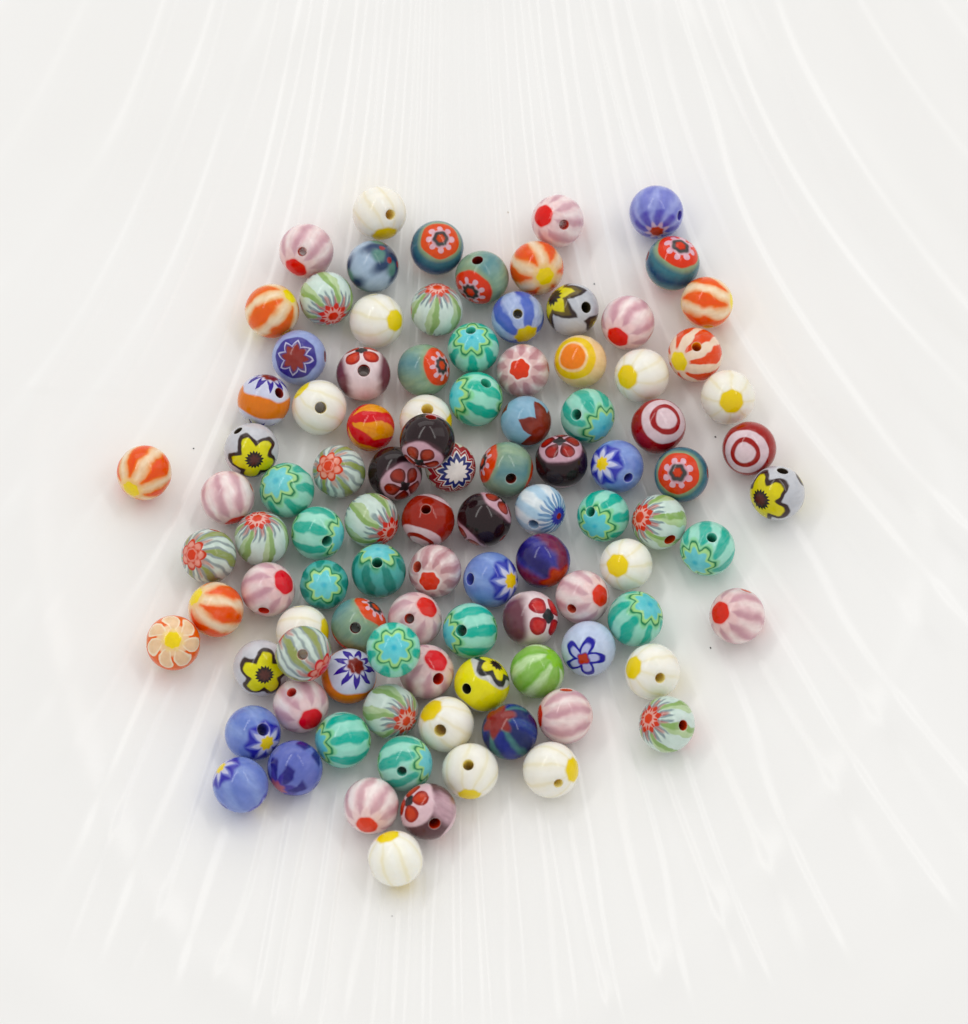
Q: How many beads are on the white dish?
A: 100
